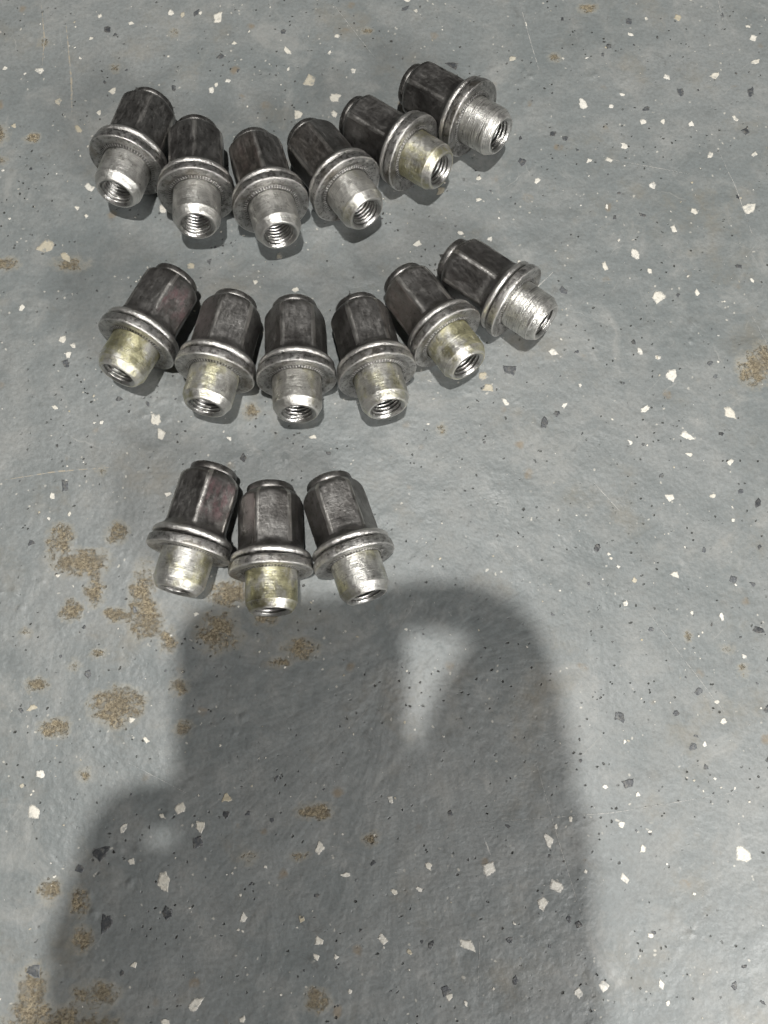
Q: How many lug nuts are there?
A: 15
